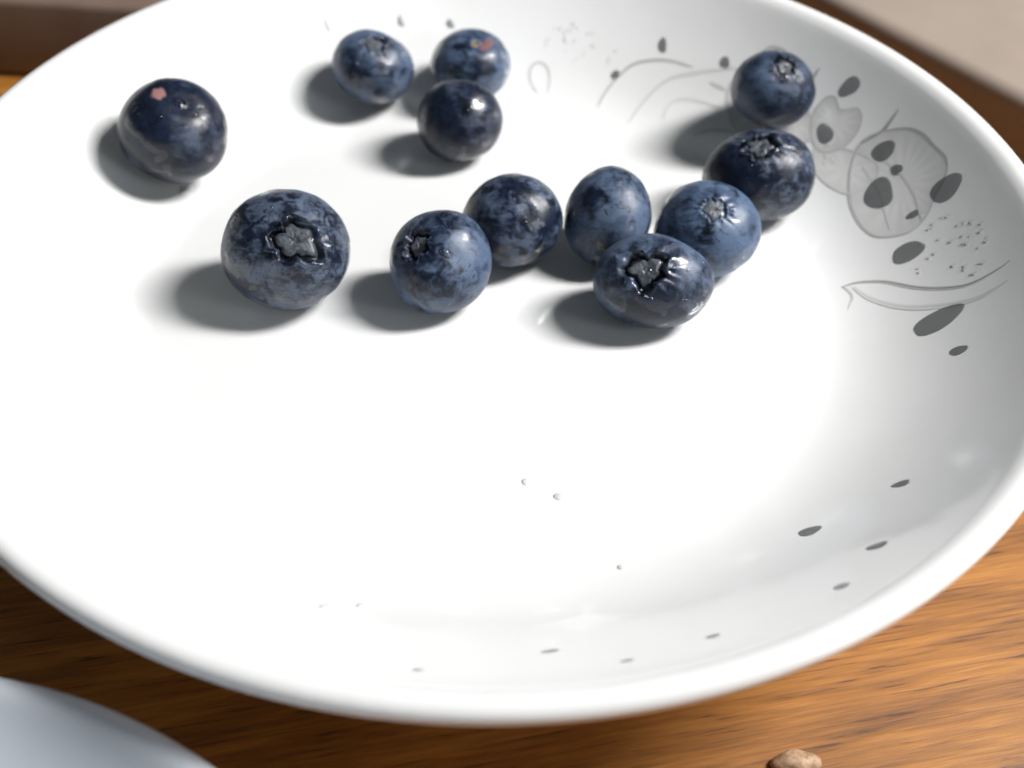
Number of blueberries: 12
